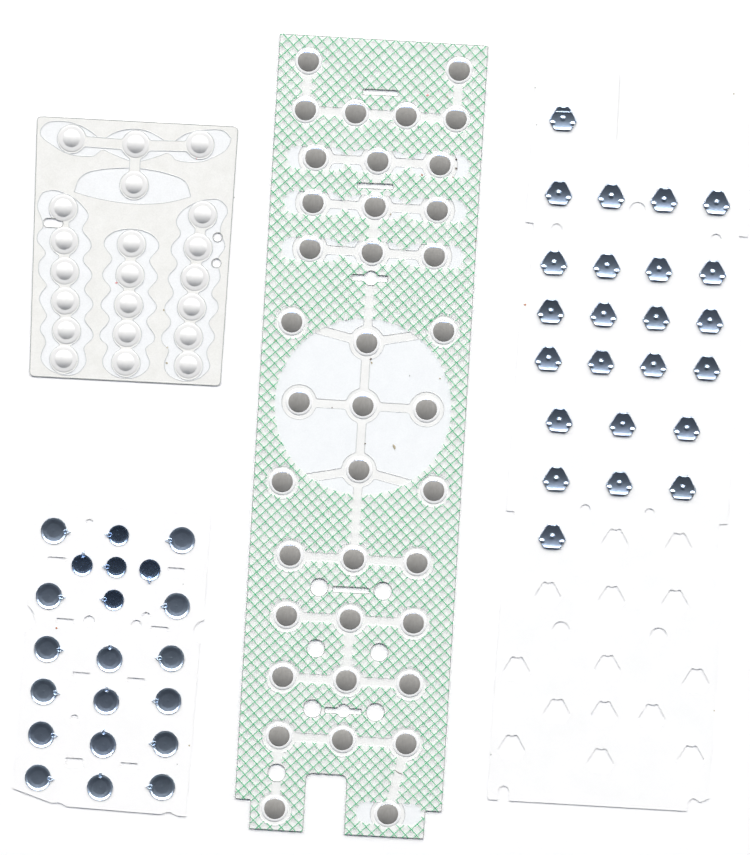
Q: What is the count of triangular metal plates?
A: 24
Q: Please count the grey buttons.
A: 38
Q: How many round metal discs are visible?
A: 21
